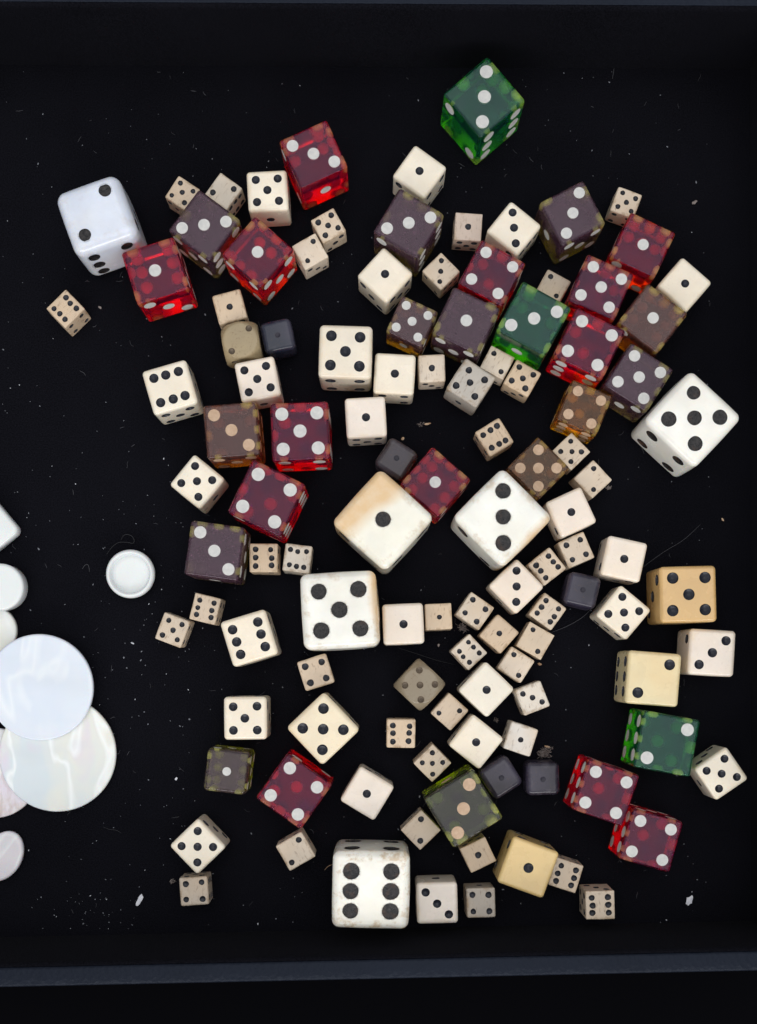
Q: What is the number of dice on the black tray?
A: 114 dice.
